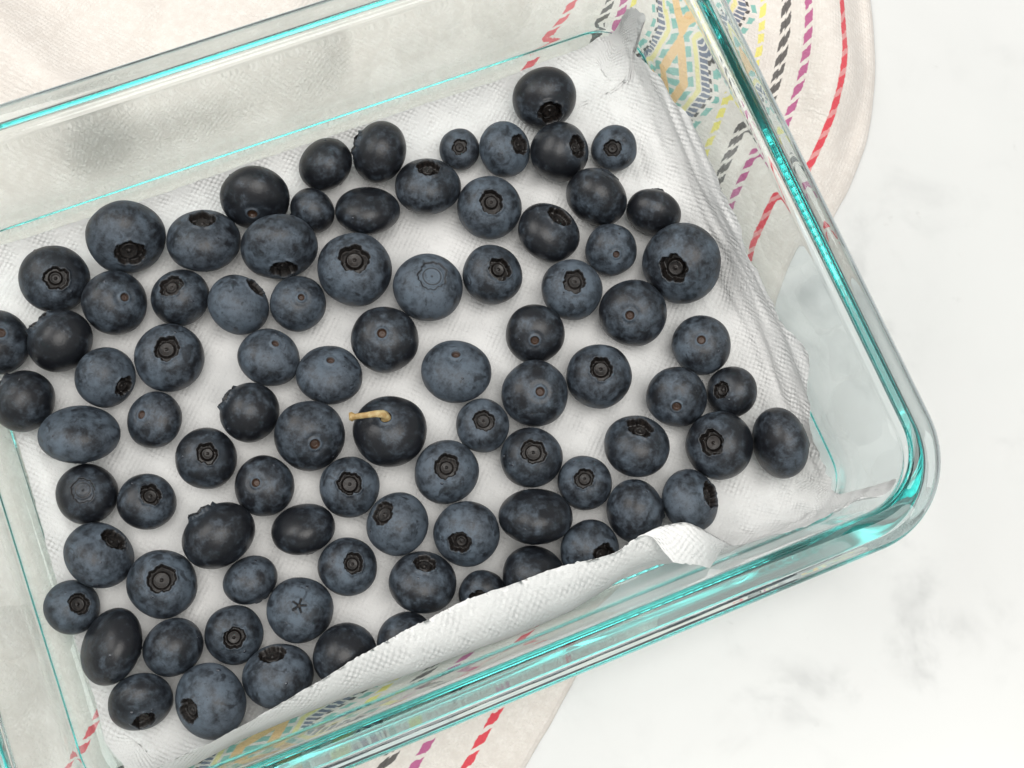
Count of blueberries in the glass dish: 87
